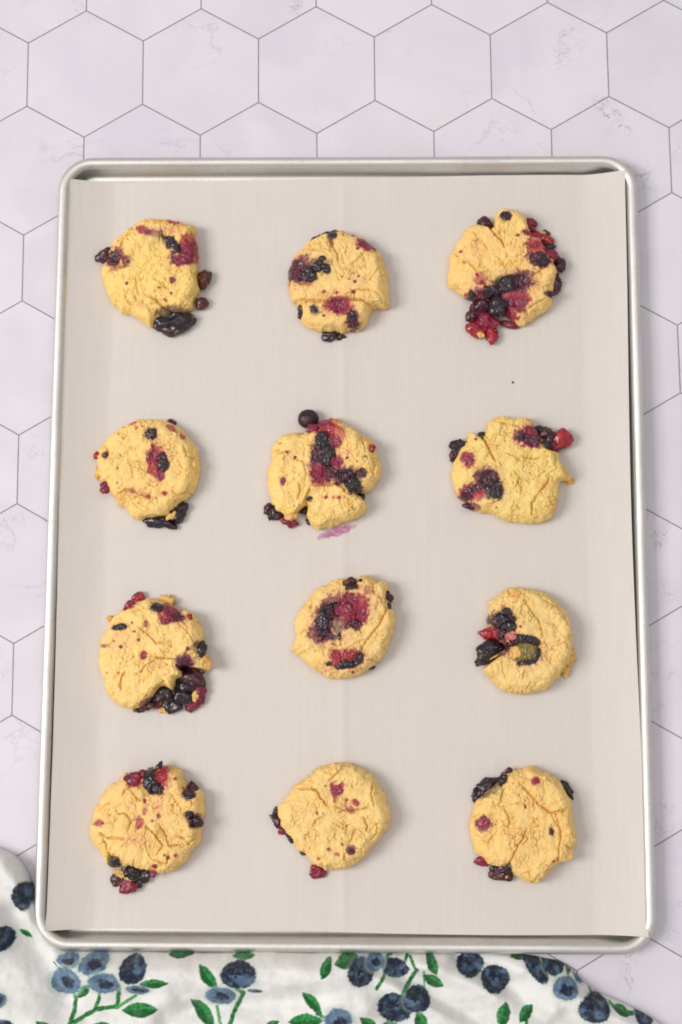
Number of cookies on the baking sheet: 12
